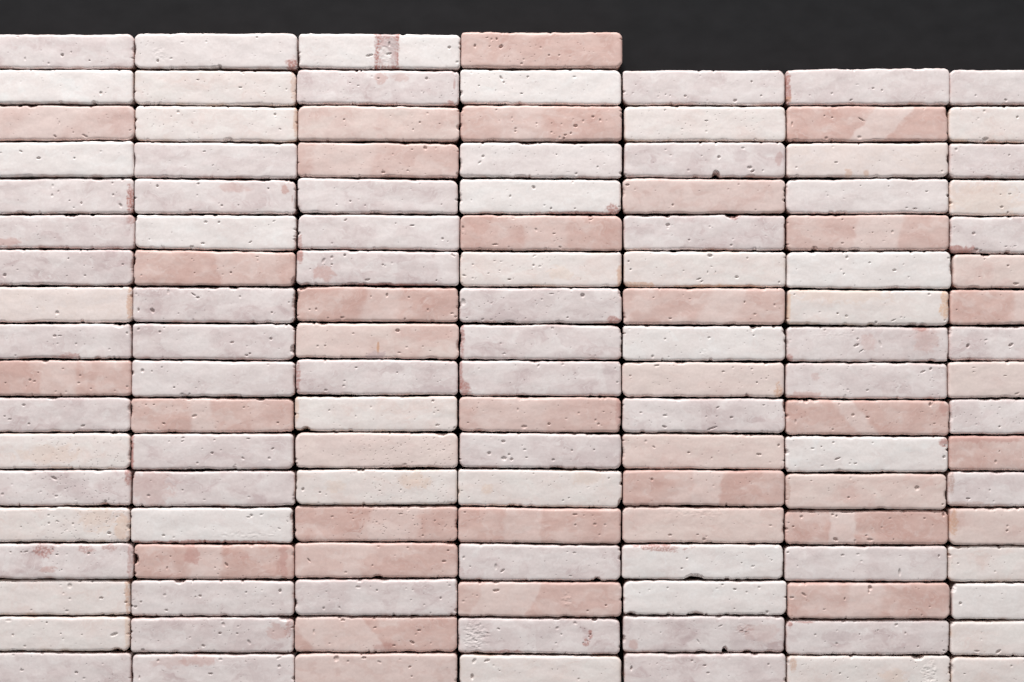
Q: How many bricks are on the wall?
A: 123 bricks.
